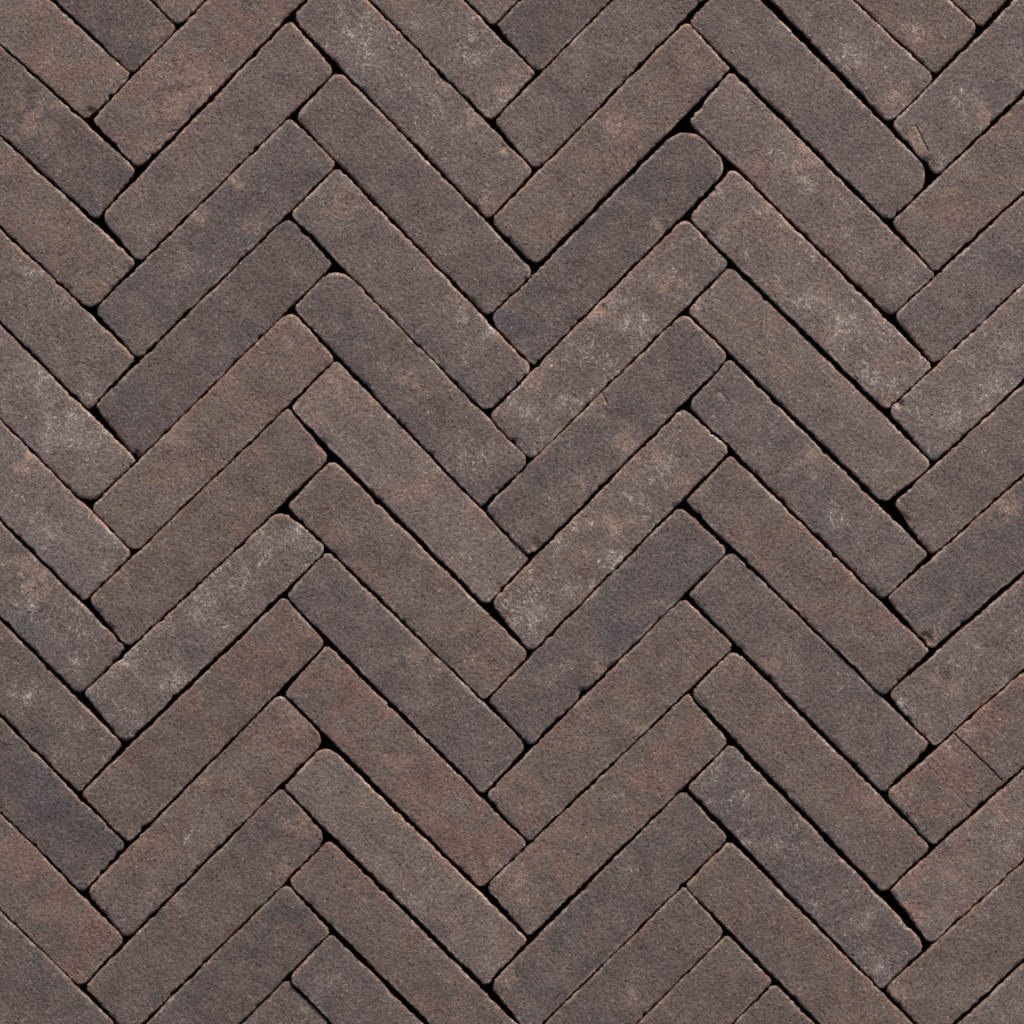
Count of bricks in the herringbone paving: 76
